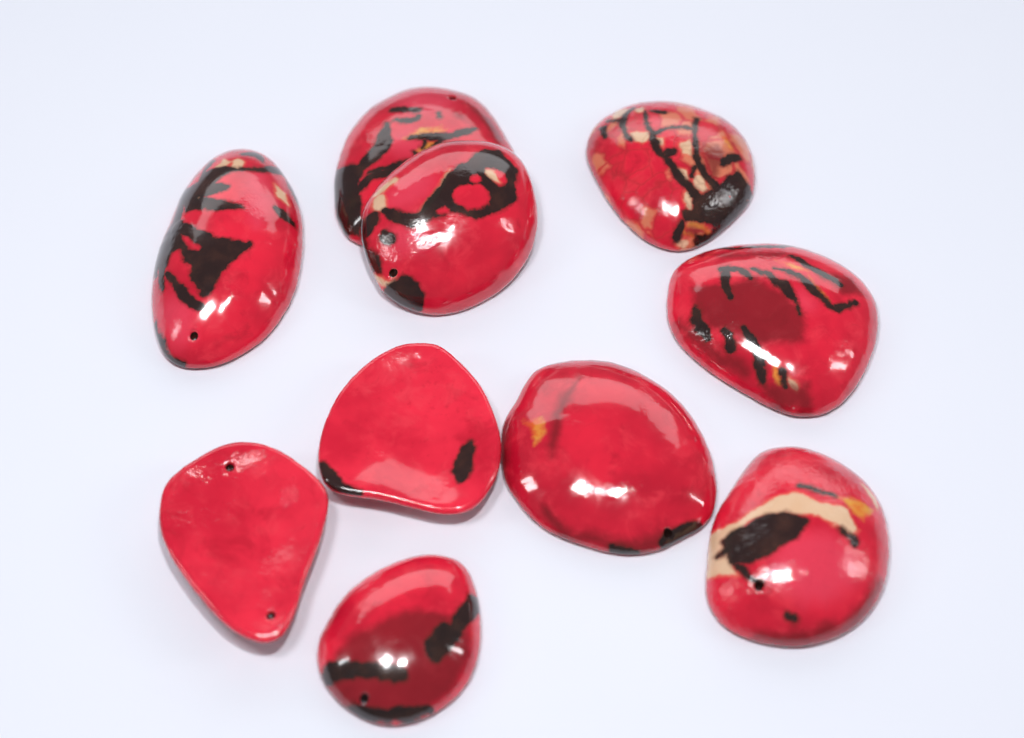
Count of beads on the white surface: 10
